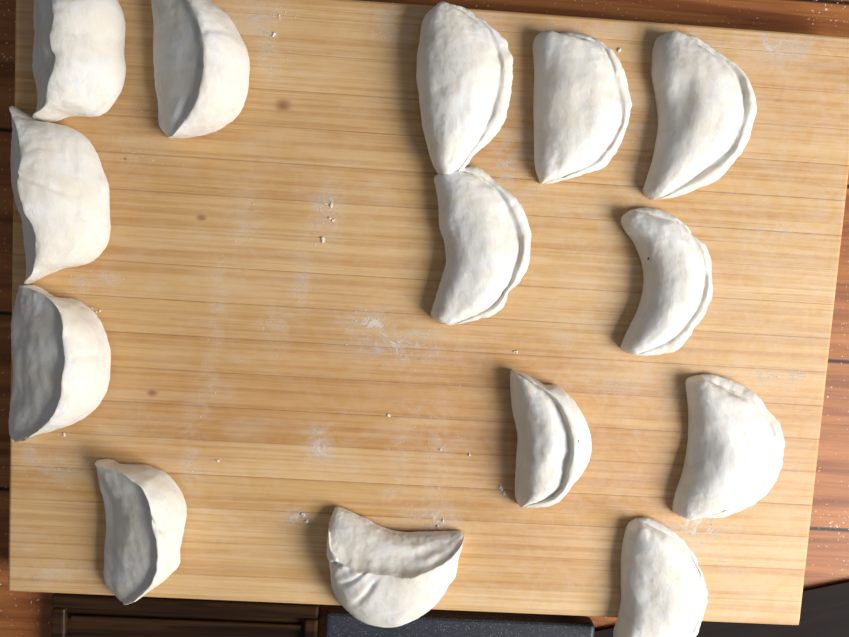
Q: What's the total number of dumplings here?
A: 14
